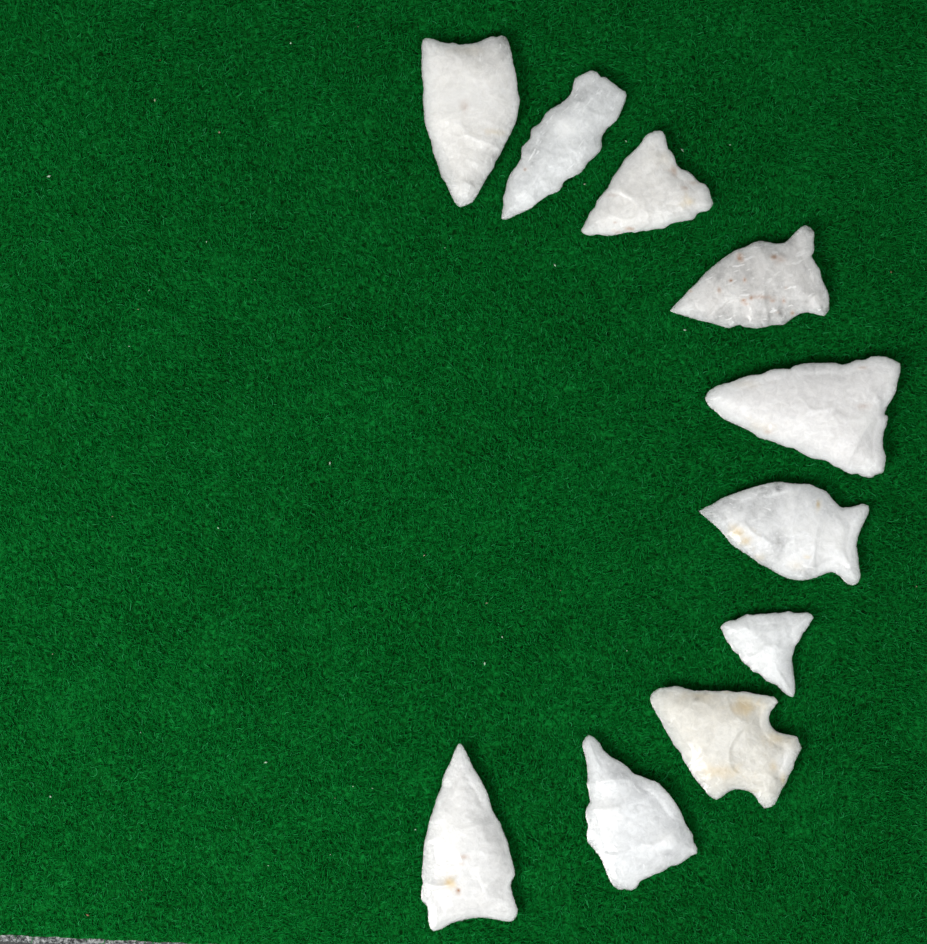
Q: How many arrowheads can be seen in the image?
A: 10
